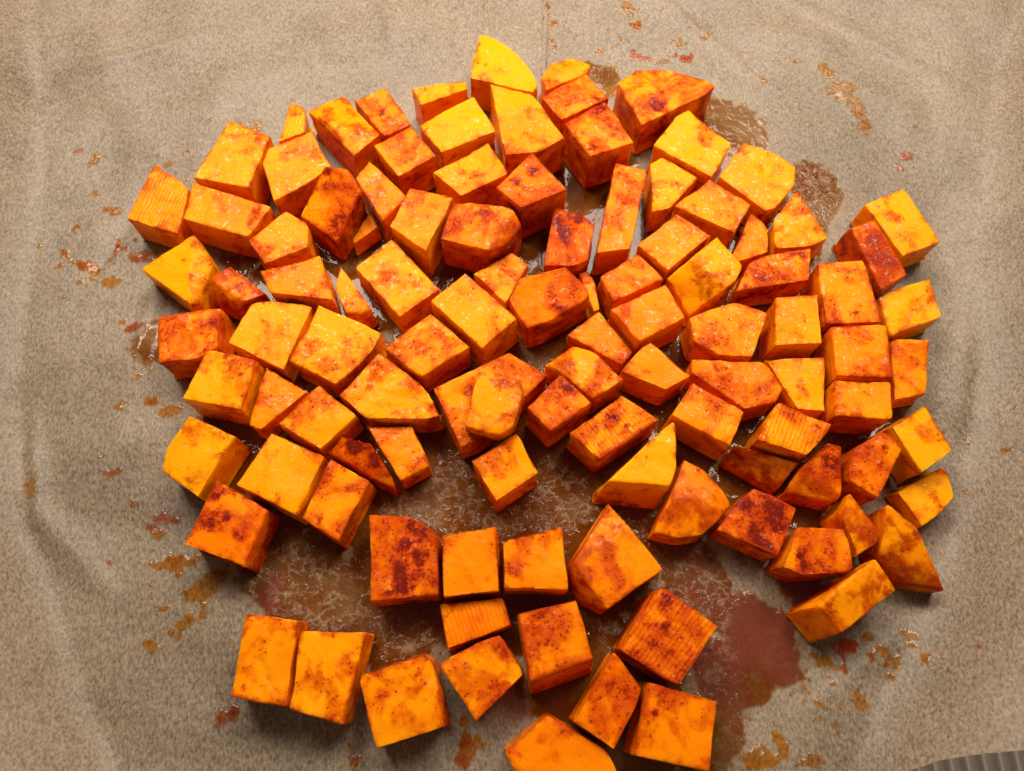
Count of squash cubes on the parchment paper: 107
